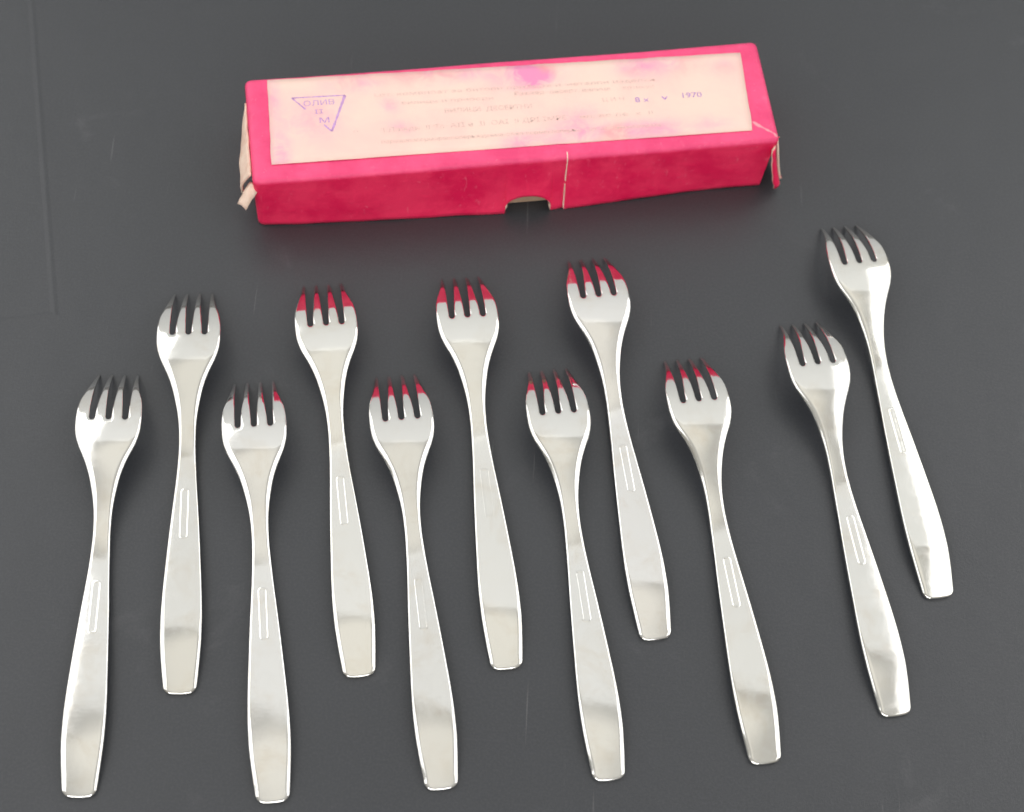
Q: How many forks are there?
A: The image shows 11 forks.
